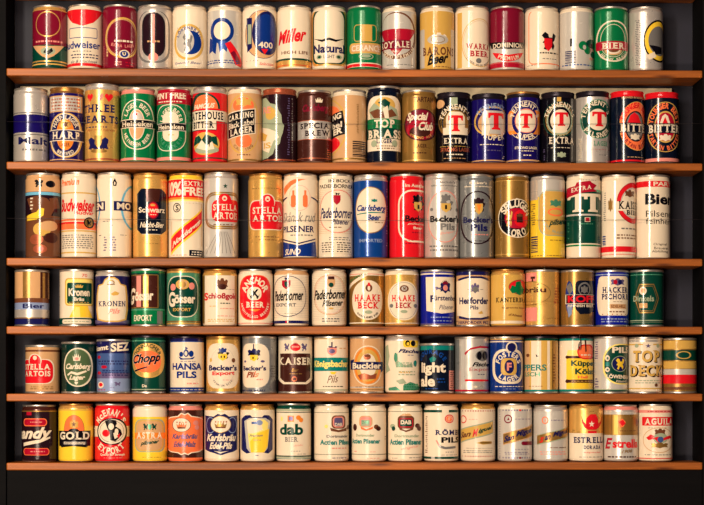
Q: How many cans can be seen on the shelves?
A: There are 110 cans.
